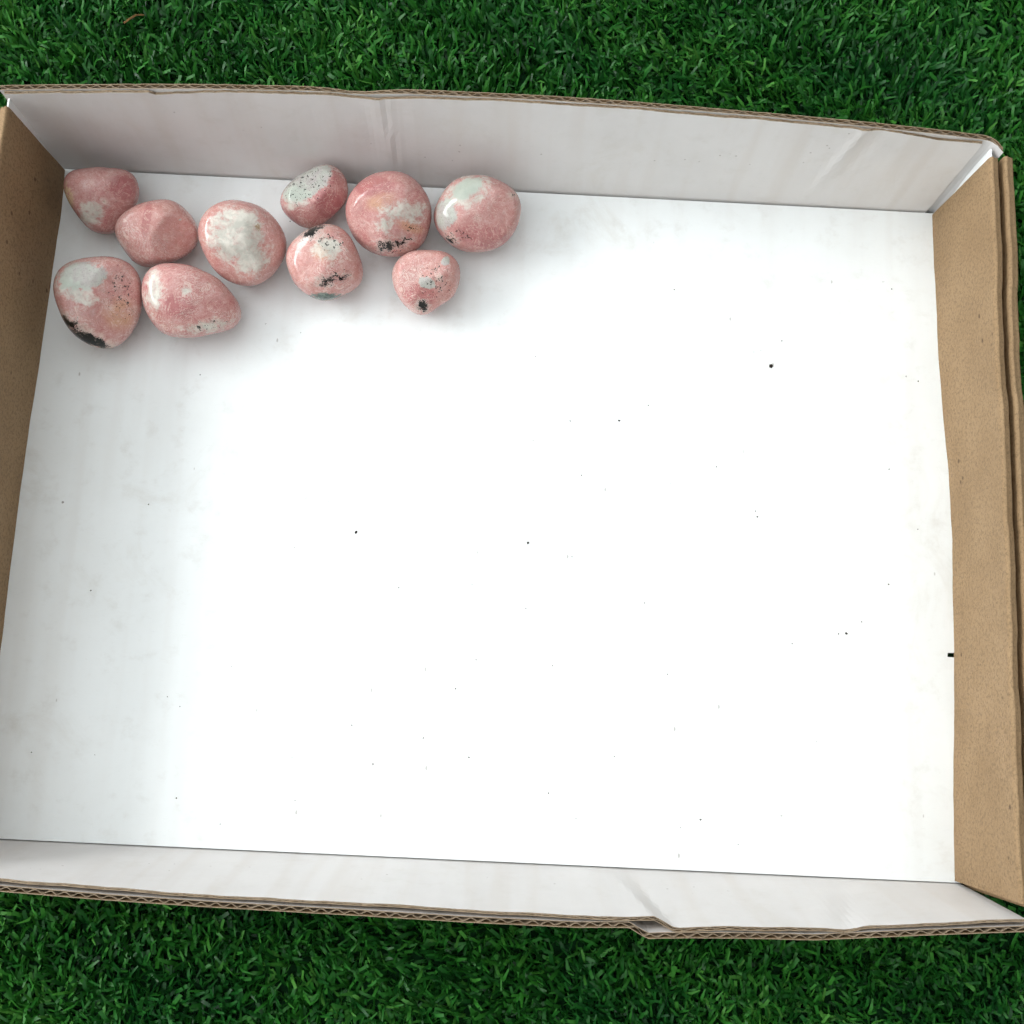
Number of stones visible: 10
